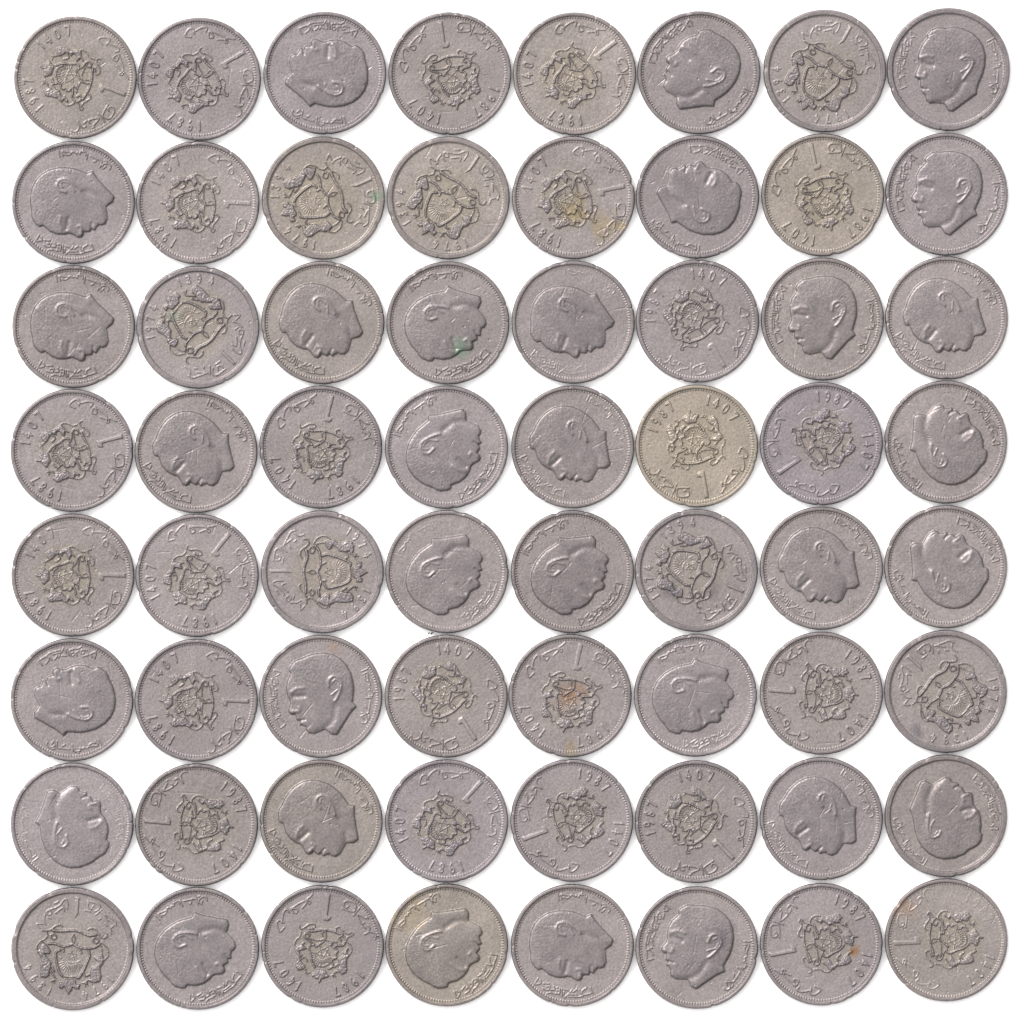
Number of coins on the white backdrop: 64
